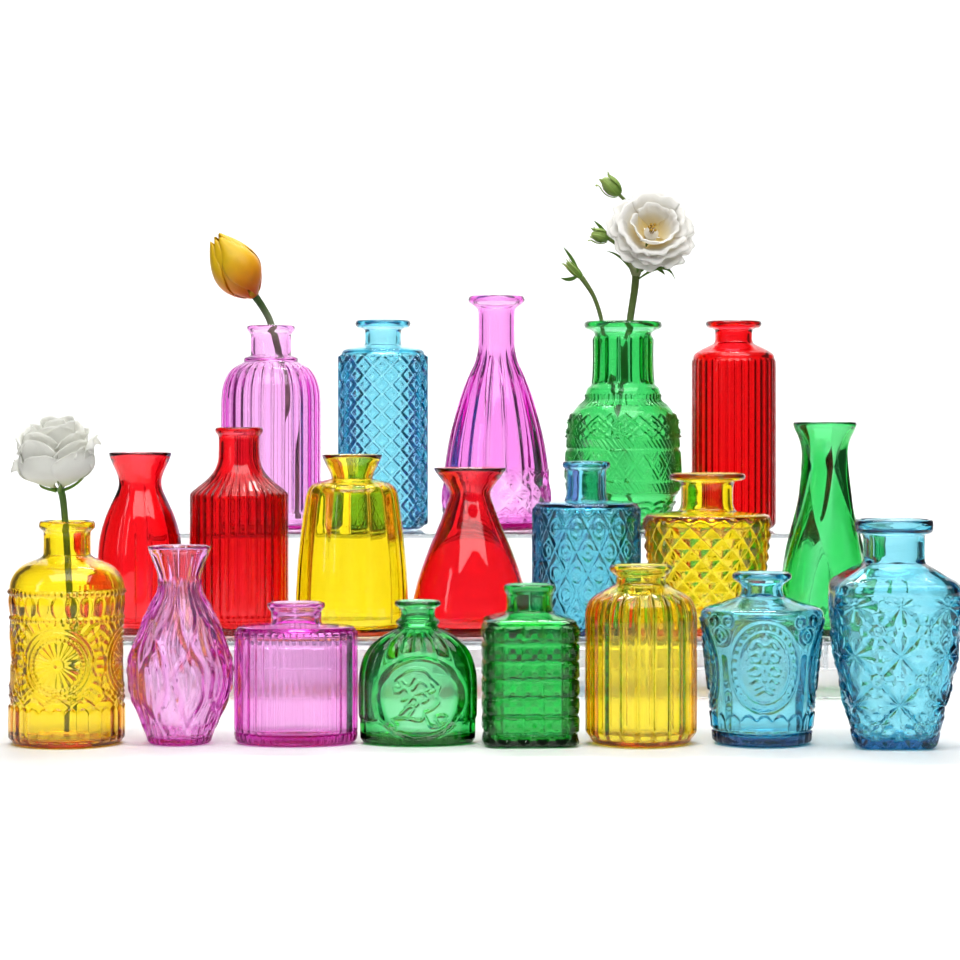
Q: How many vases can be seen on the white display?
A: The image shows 20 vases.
